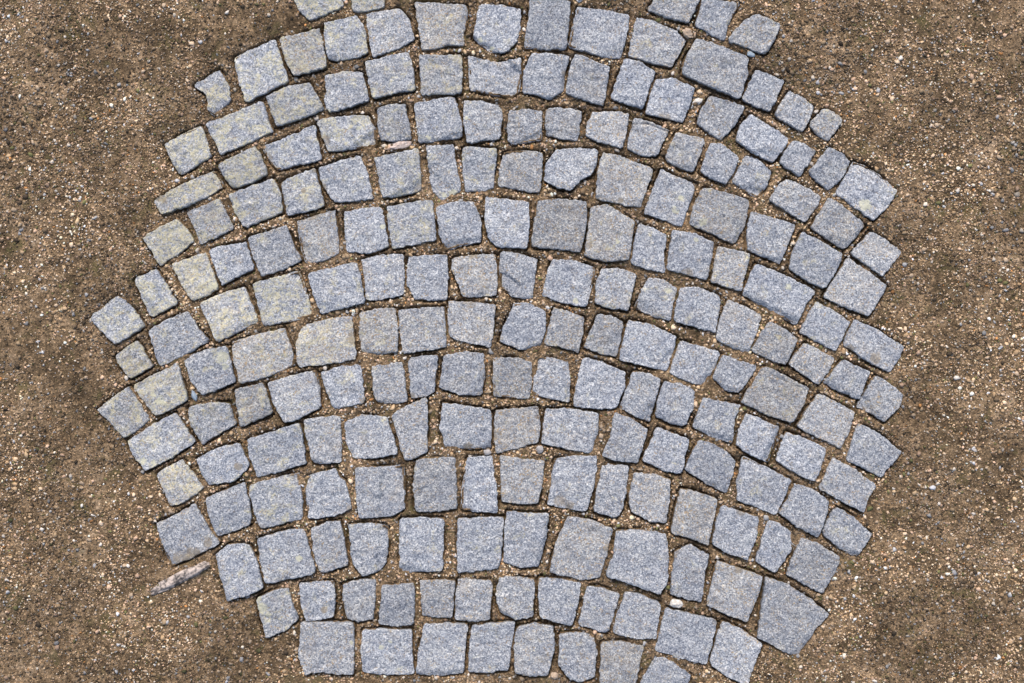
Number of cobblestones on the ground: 200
